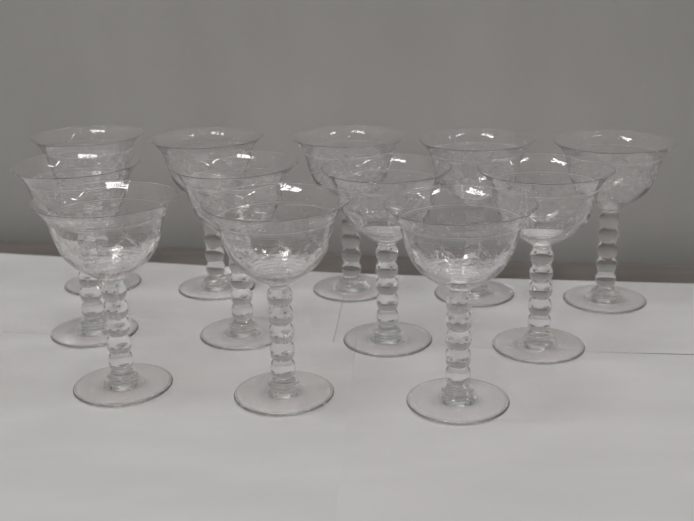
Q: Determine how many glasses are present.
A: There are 12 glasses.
